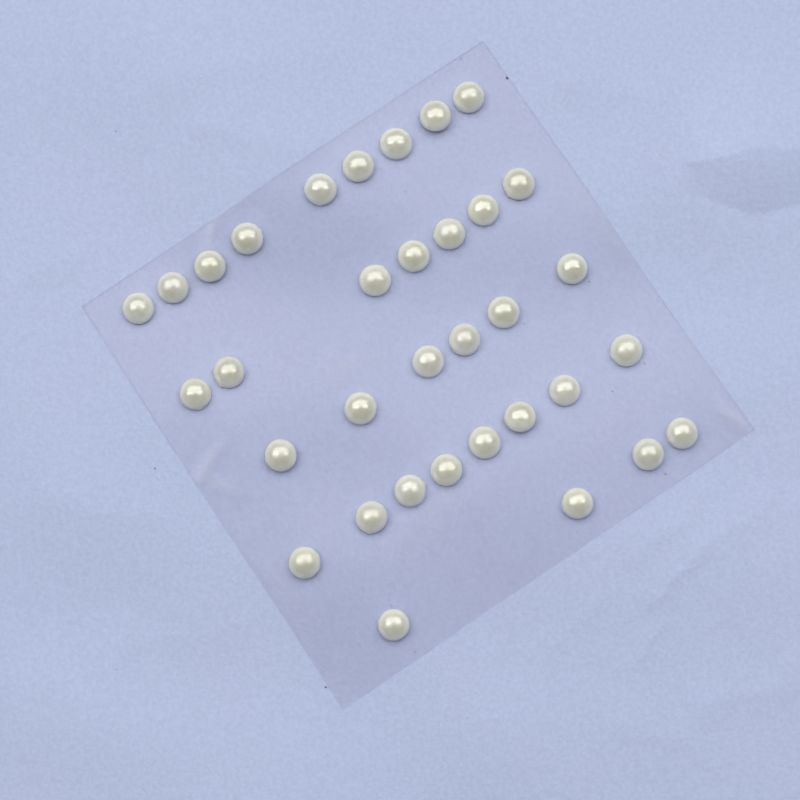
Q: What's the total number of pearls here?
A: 34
